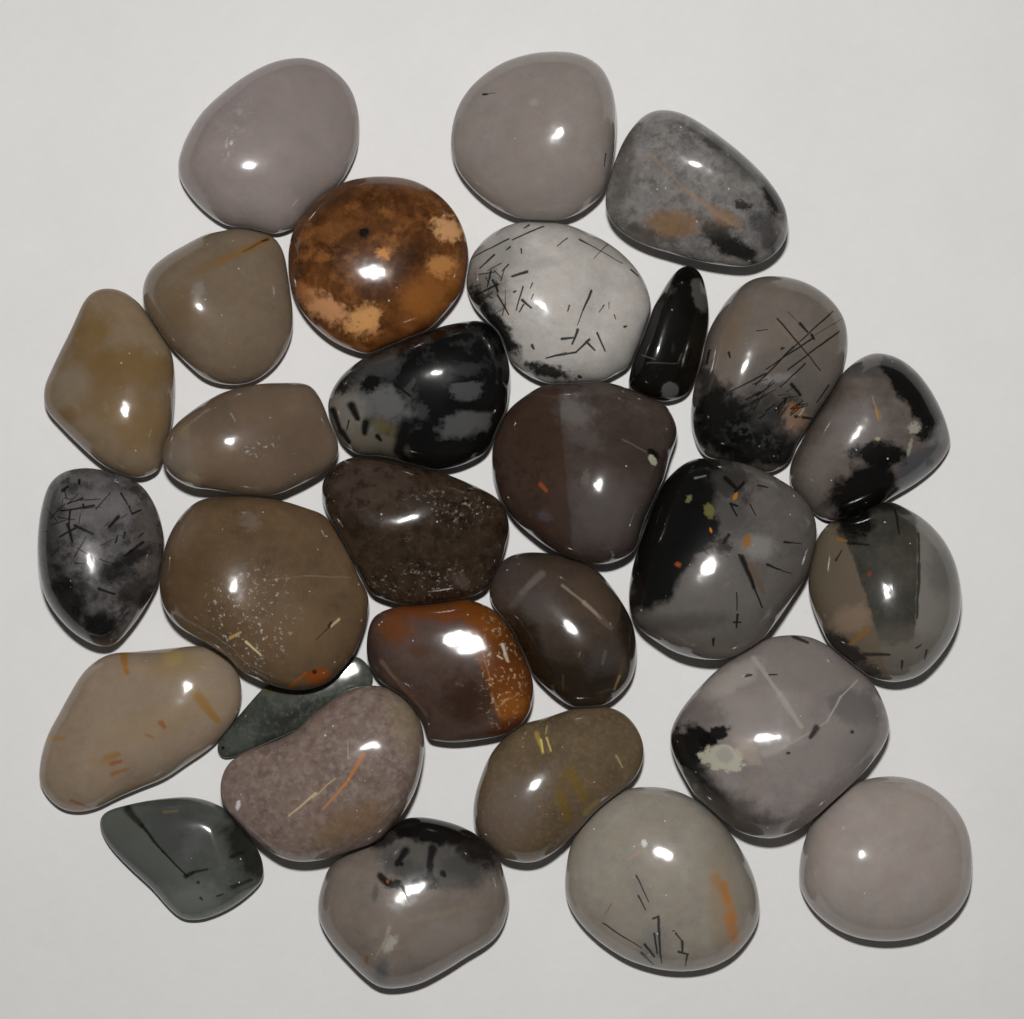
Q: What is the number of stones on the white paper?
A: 29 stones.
